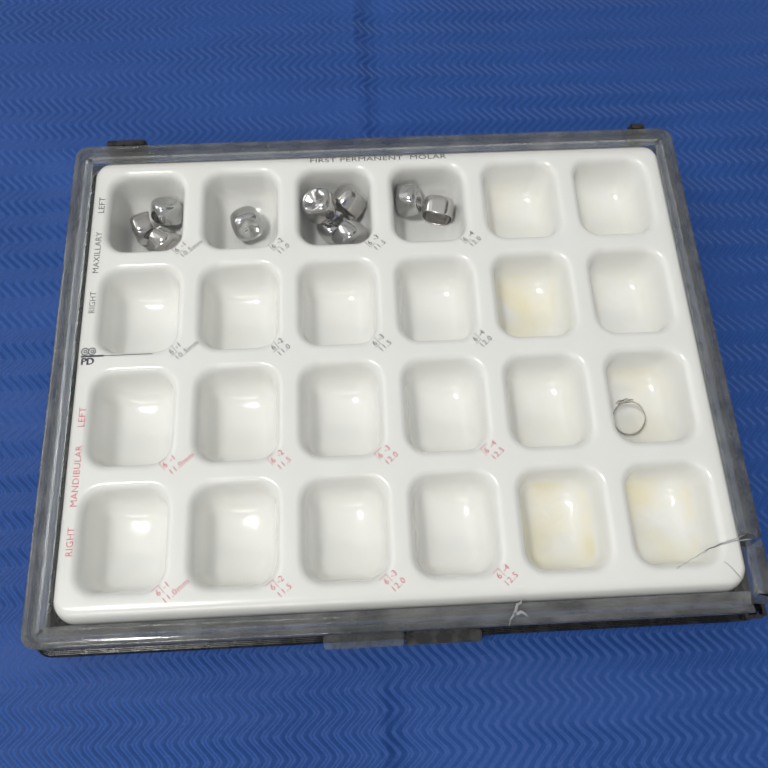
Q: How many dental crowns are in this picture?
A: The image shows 10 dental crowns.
